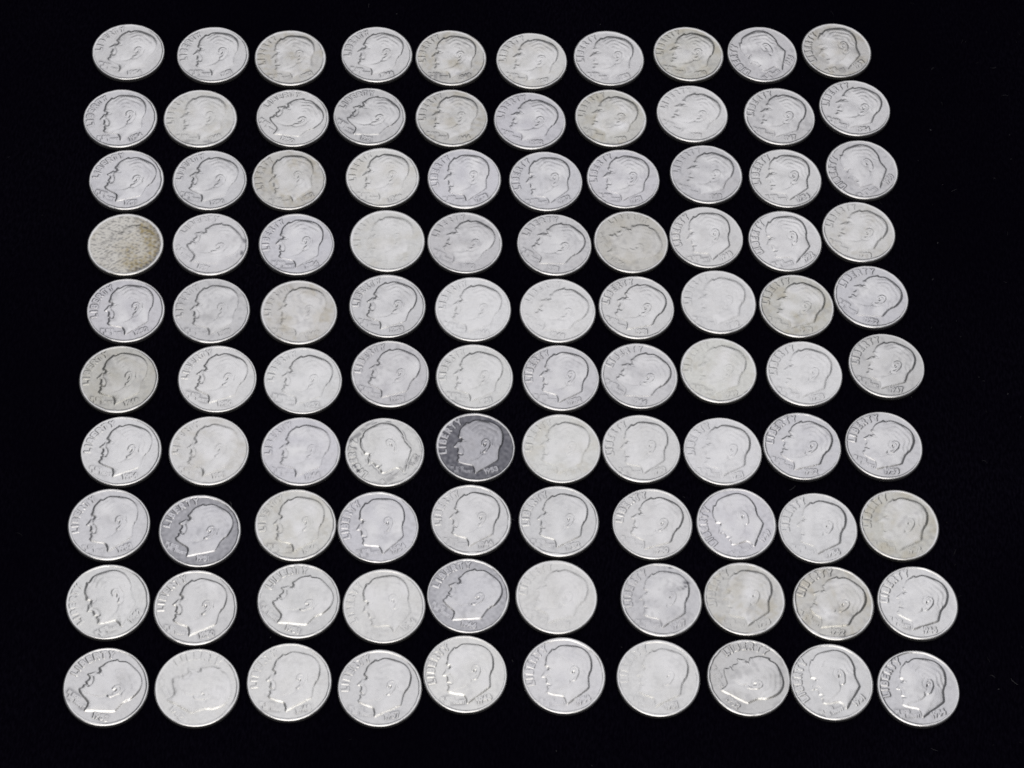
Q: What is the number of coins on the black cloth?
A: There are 100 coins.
